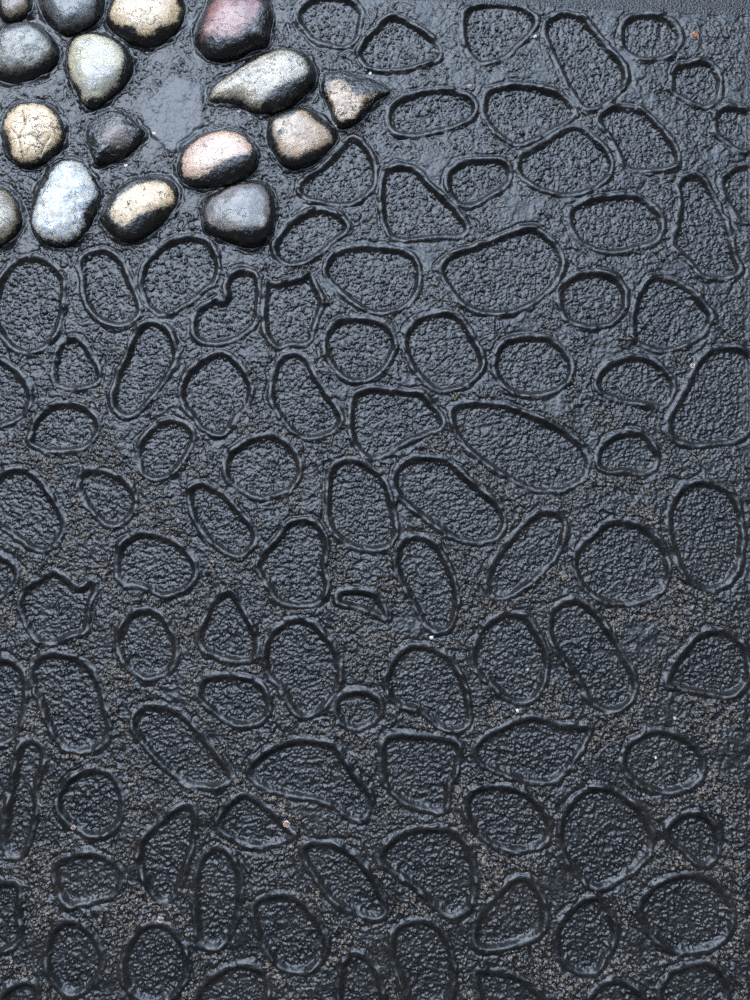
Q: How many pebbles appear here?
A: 16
